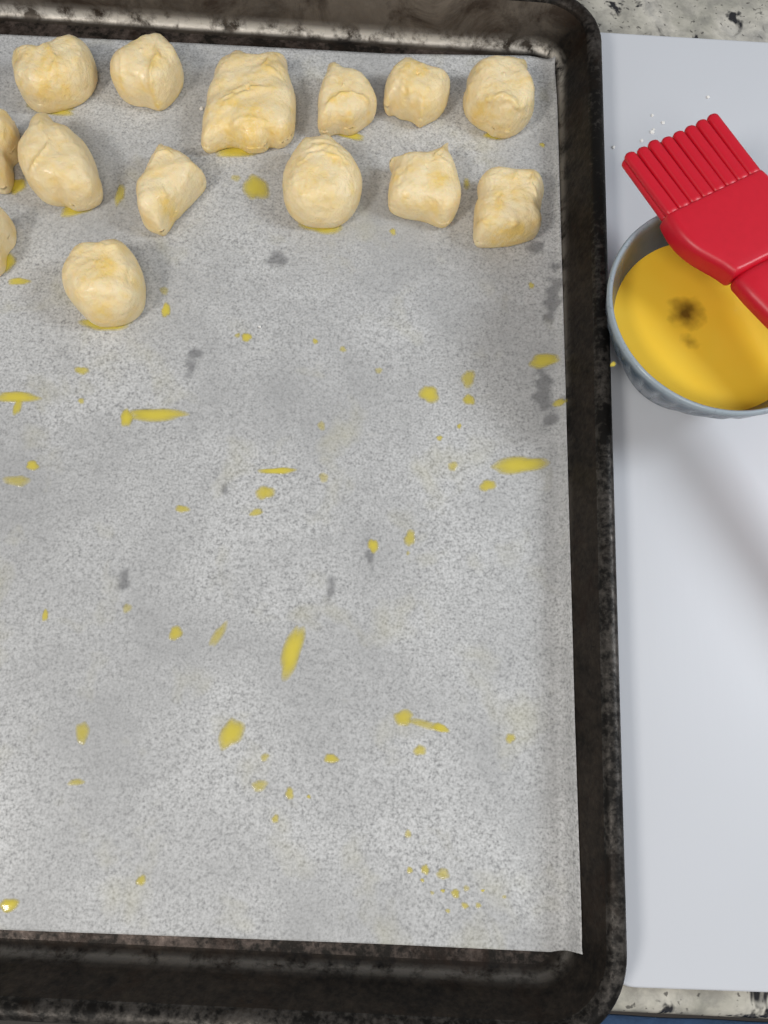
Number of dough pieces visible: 14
